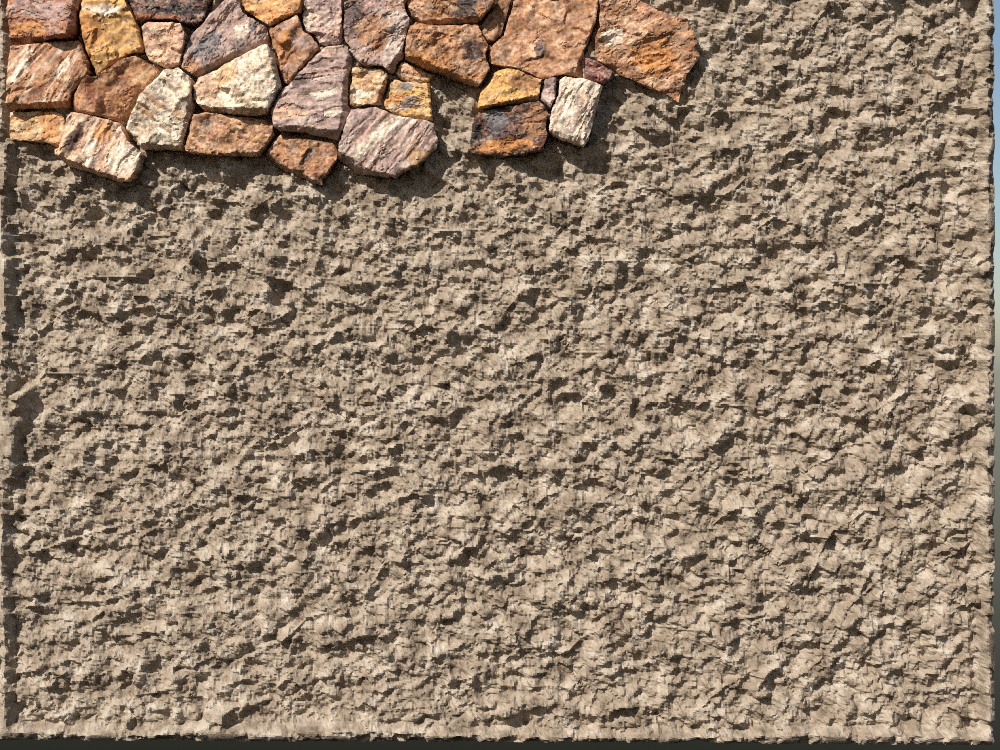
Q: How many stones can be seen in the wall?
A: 32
